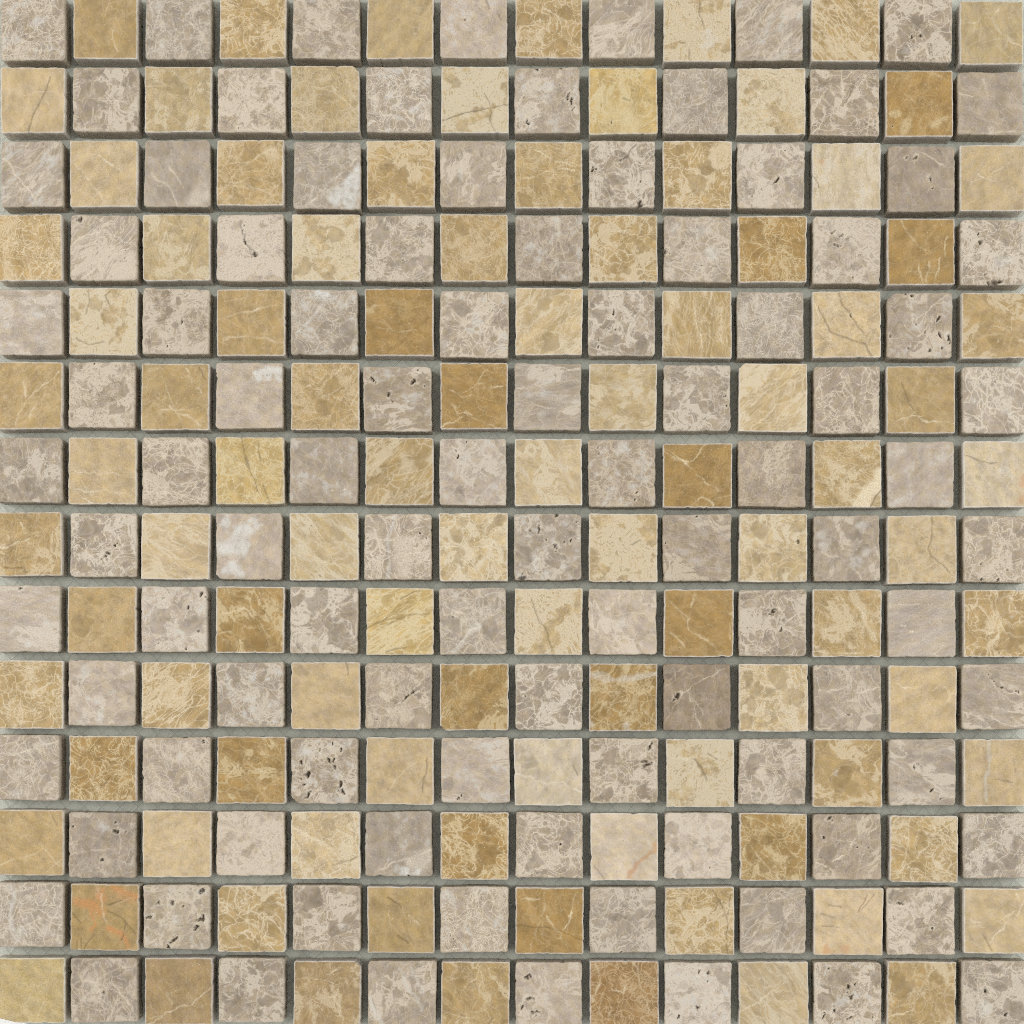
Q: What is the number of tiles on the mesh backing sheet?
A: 196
